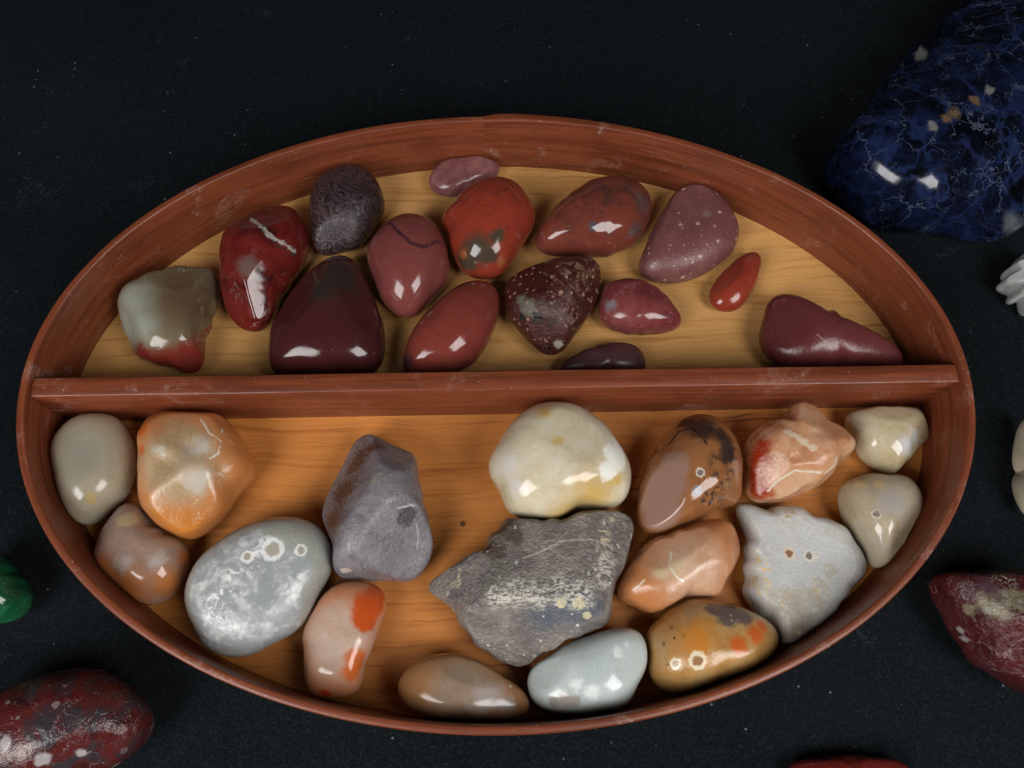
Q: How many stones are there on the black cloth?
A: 39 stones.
